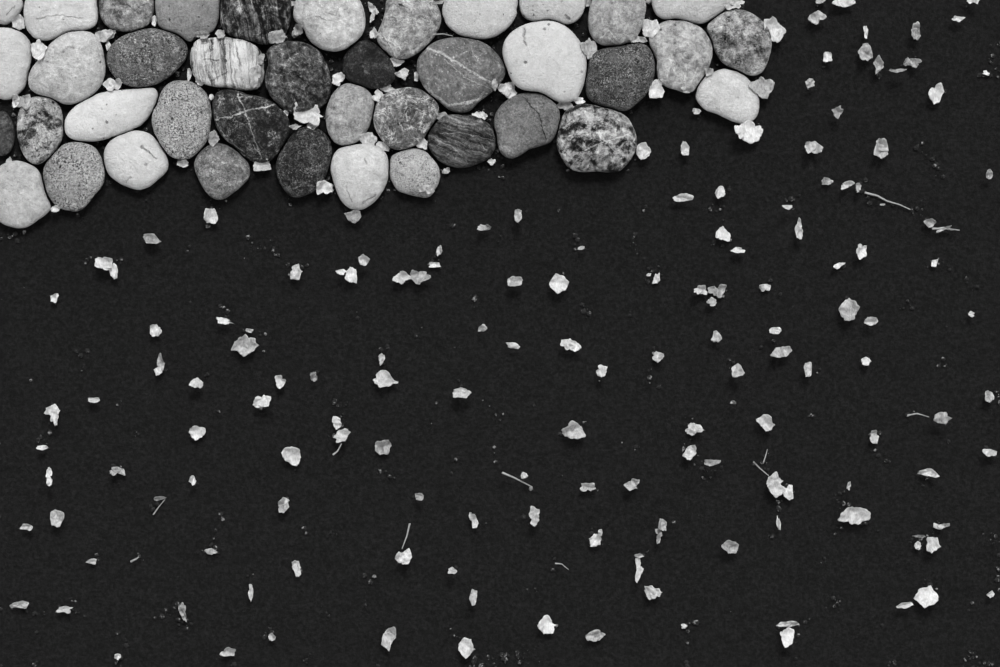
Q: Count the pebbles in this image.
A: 40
